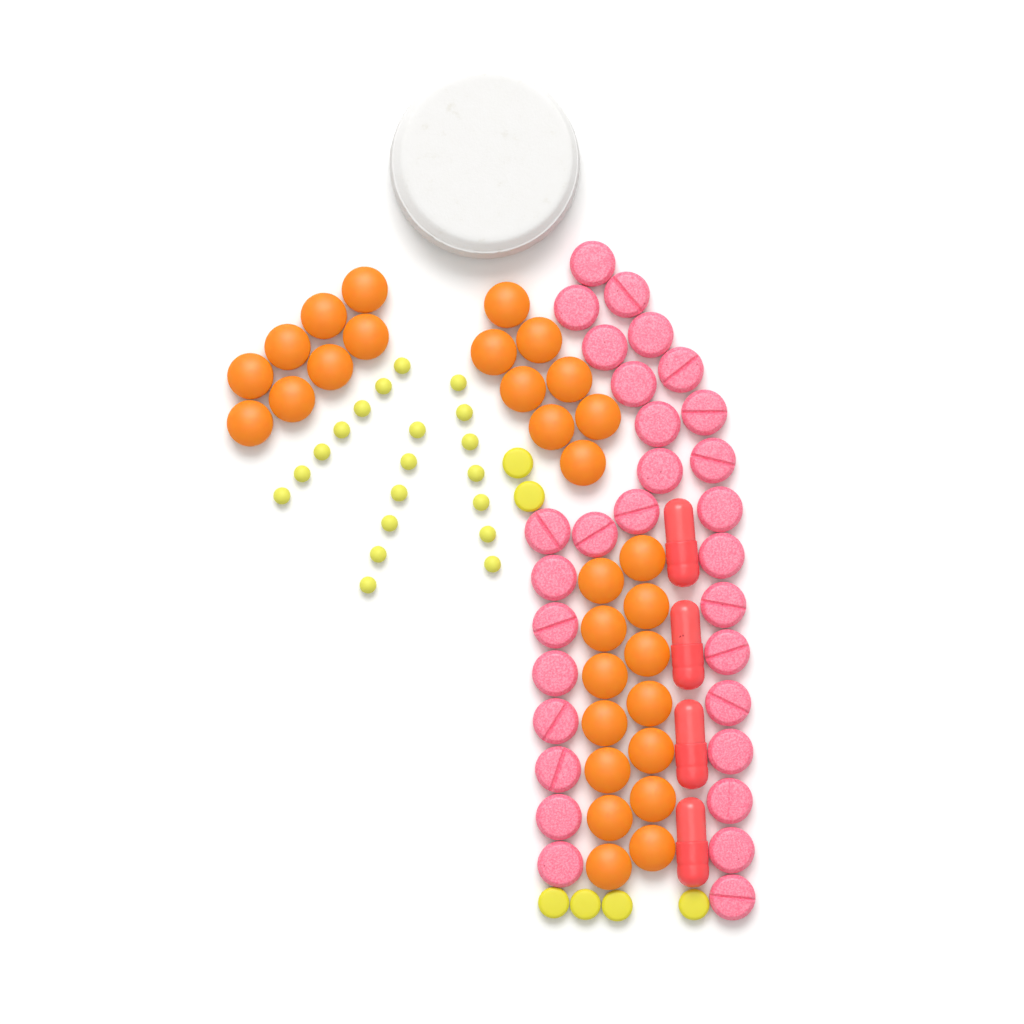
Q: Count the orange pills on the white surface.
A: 30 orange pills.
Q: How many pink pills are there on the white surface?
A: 30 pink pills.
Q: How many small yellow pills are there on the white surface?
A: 20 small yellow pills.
